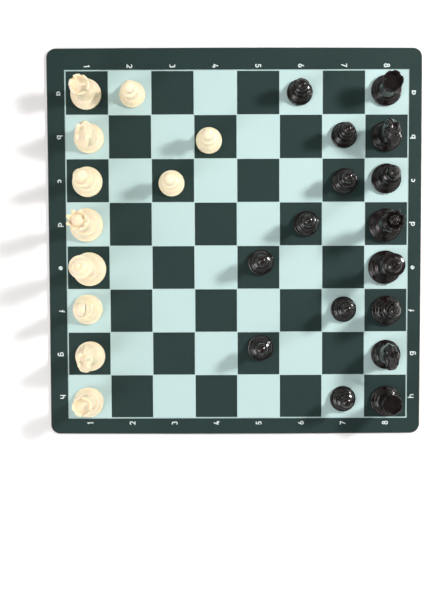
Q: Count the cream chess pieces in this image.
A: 11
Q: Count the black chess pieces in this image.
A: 16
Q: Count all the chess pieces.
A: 27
